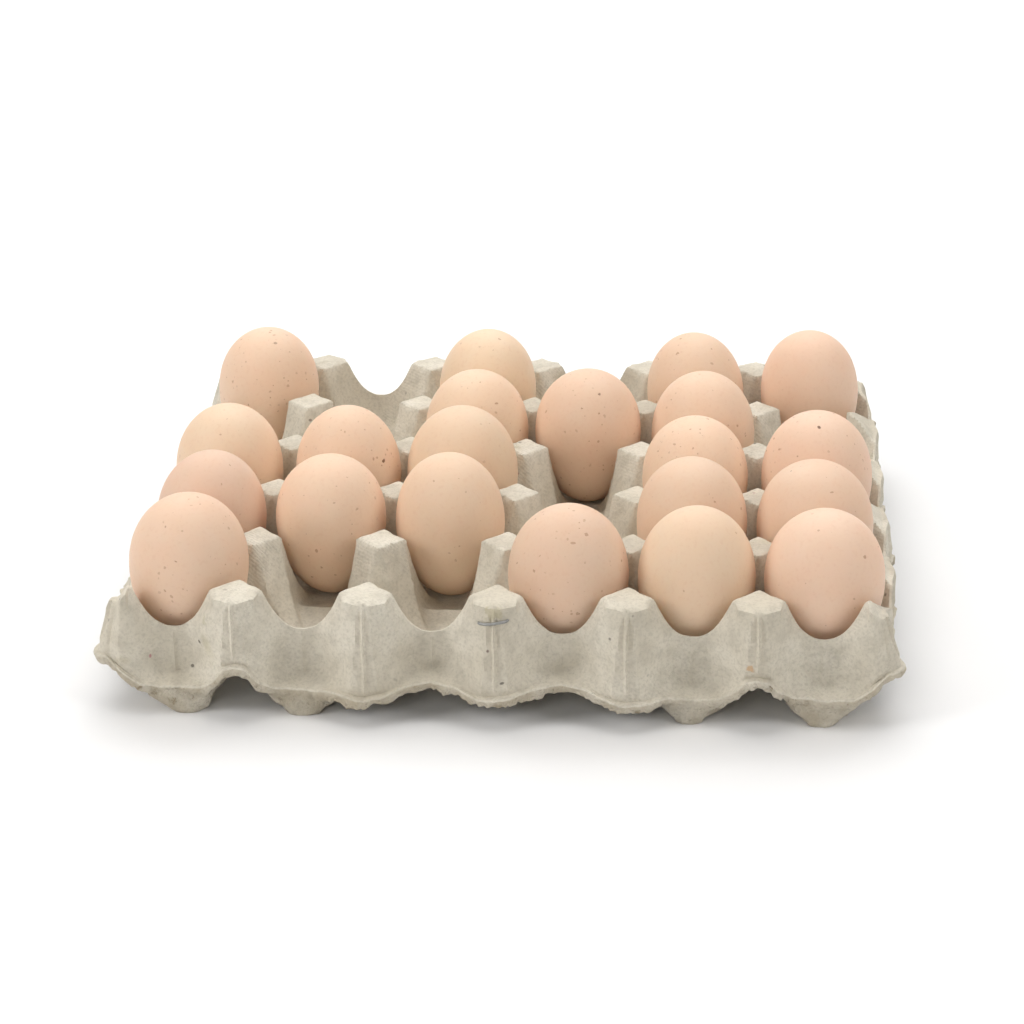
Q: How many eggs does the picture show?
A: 21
